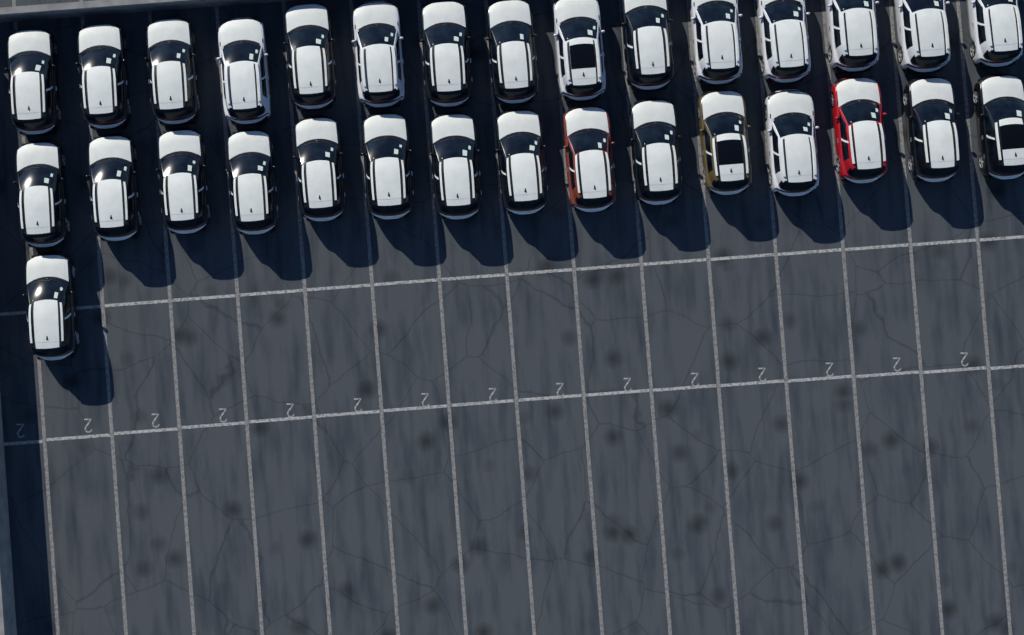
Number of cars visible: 31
